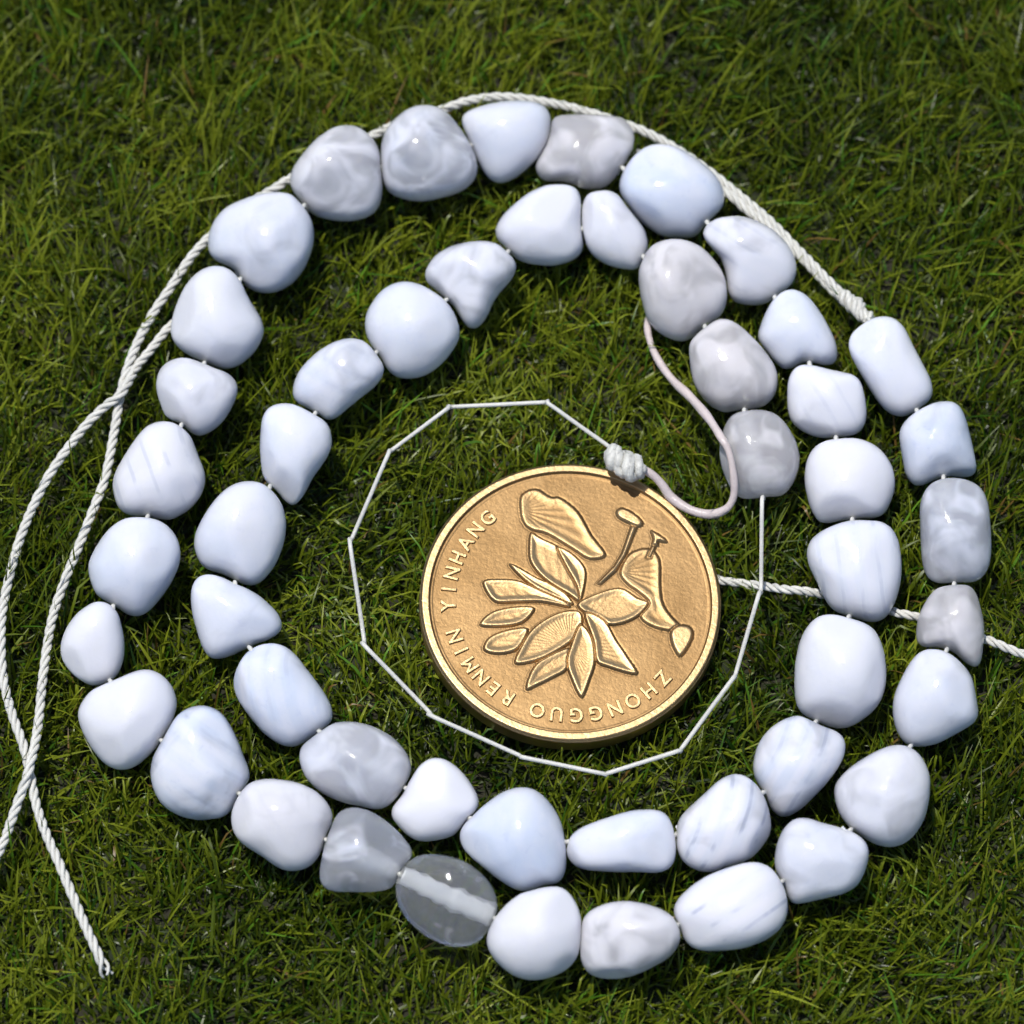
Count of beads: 50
